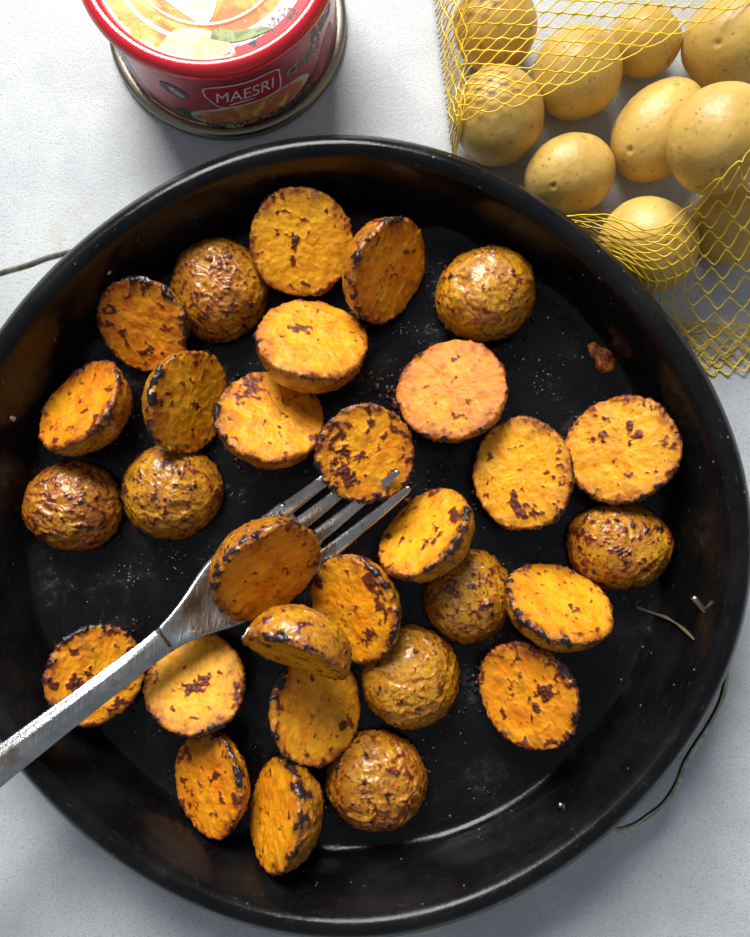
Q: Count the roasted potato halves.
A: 30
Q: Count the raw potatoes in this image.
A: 10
